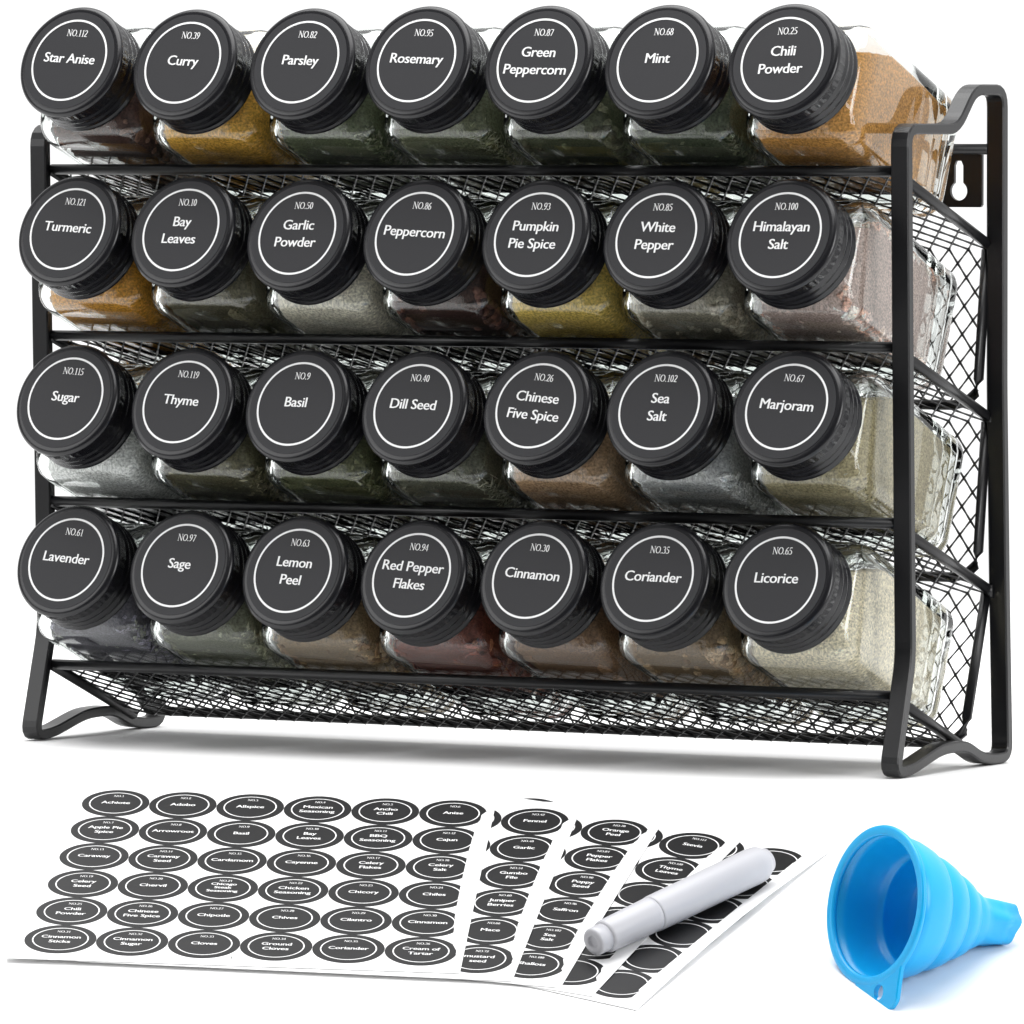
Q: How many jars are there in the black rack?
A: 28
